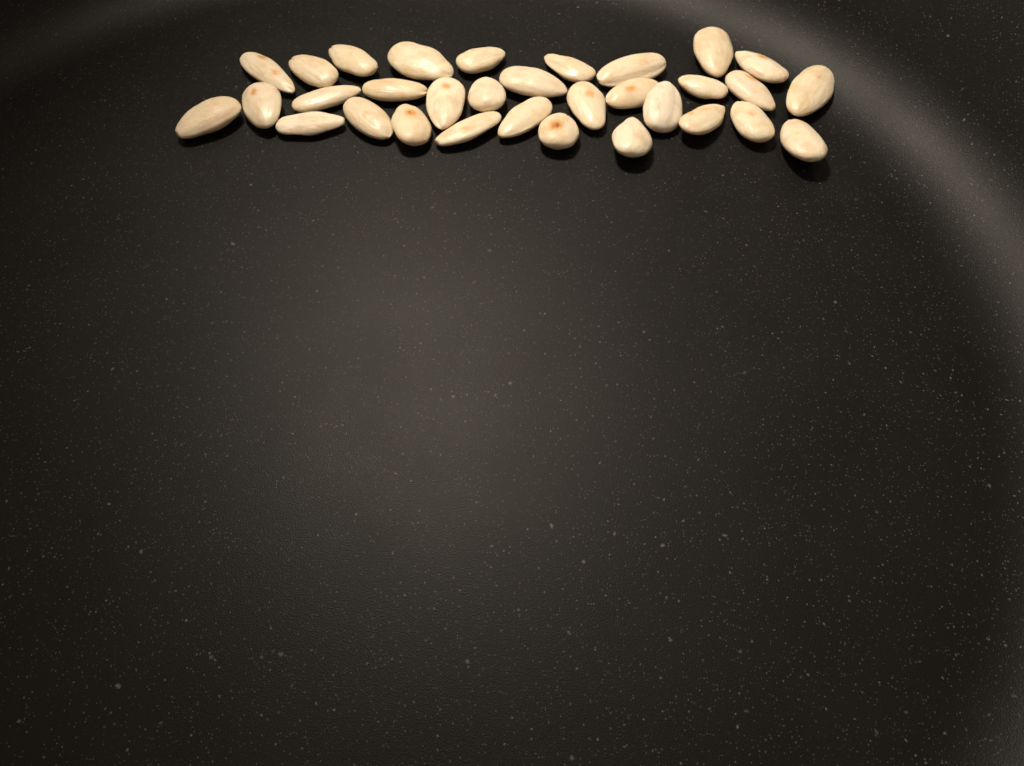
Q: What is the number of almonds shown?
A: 32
